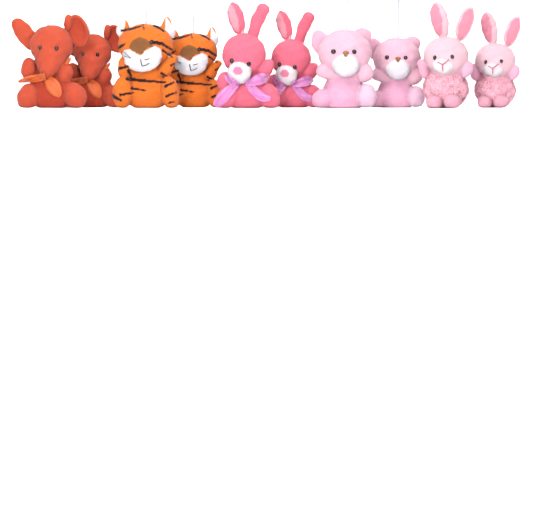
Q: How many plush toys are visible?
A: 10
